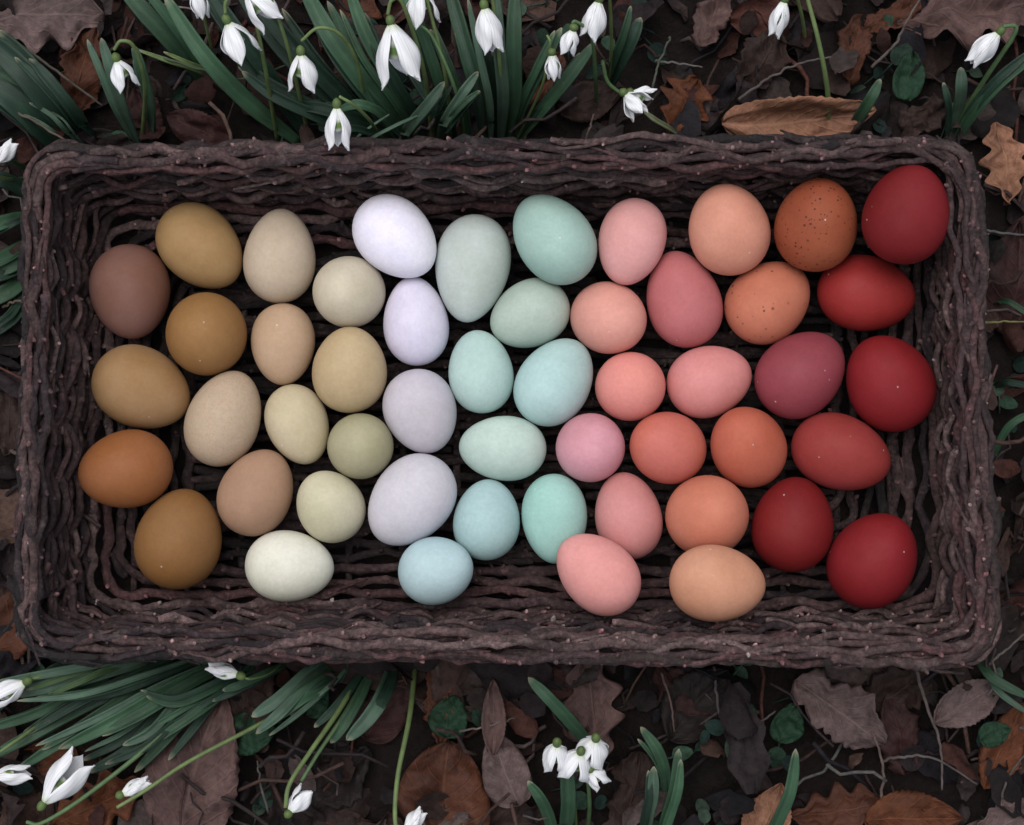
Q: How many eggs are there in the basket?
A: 51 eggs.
